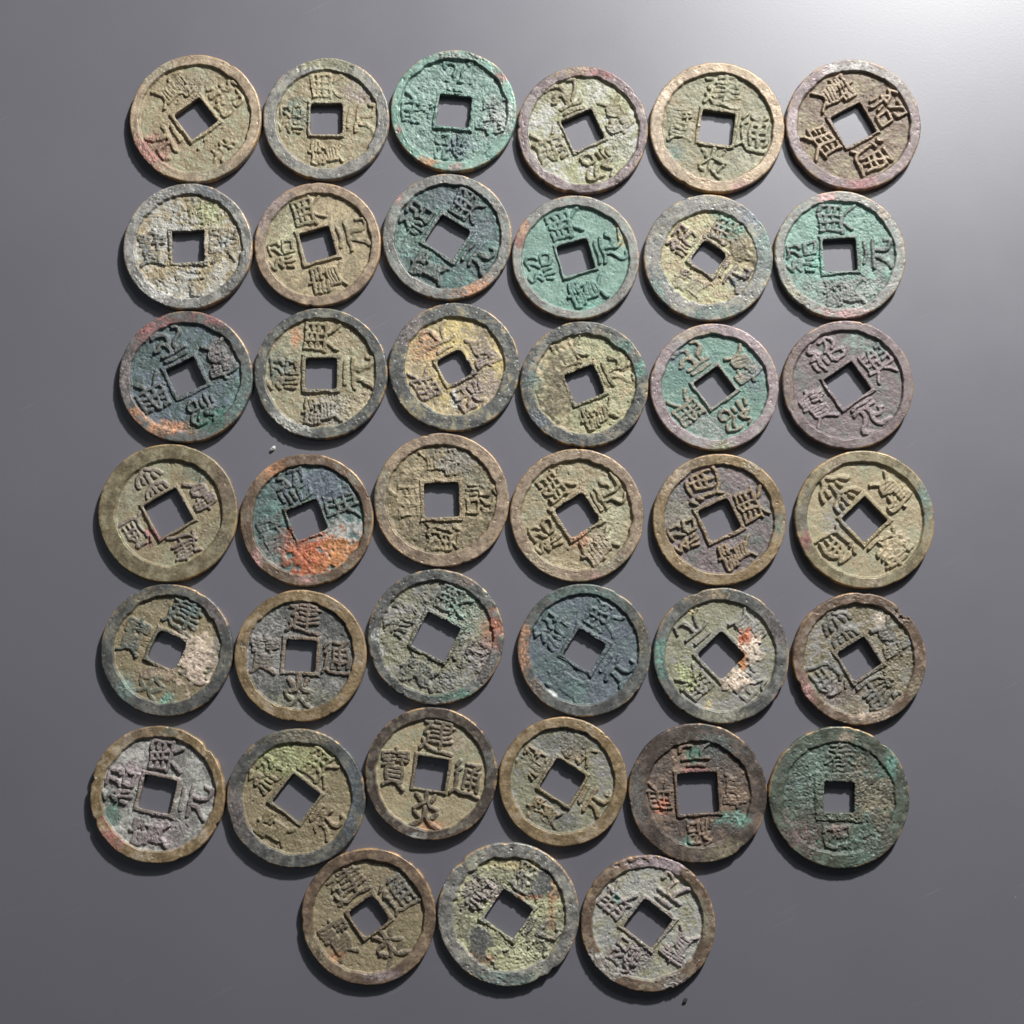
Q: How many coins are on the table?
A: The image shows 39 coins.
